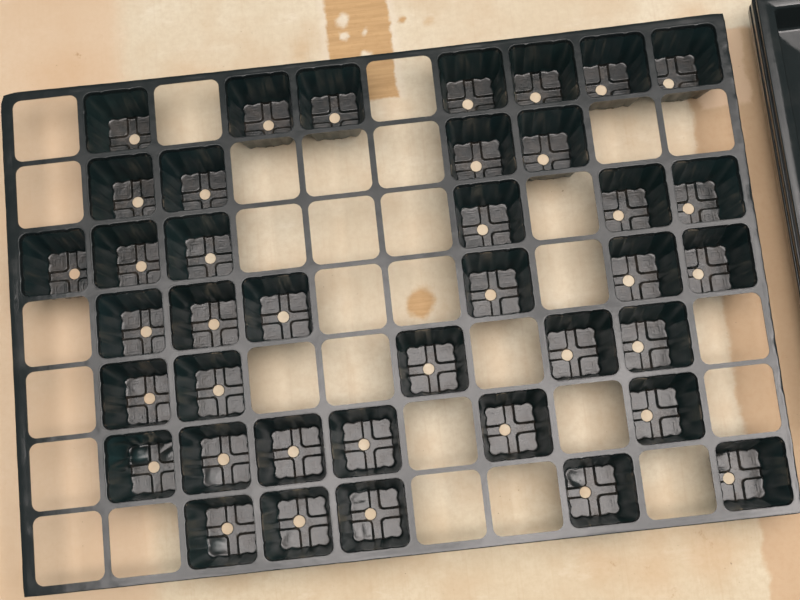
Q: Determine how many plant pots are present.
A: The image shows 39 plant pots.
